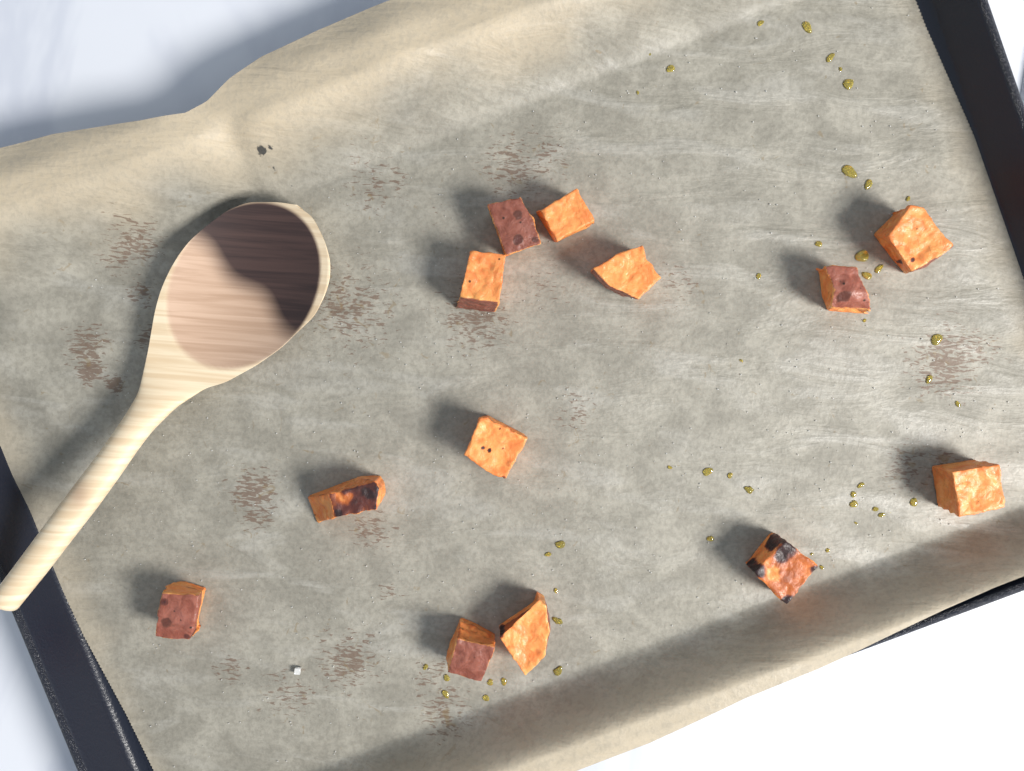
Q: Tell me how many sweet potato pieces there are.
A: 13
